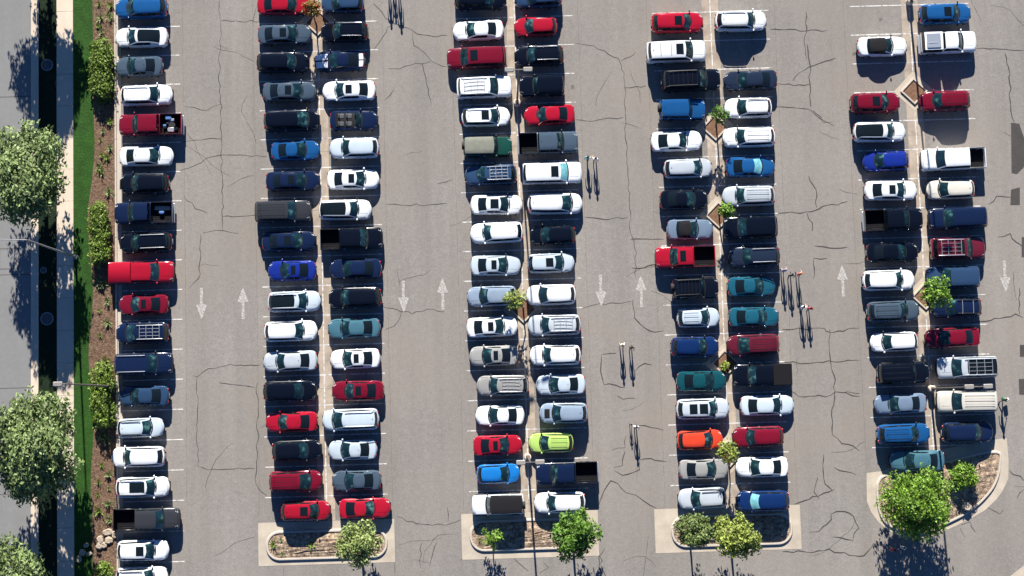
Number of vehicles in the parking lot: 152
